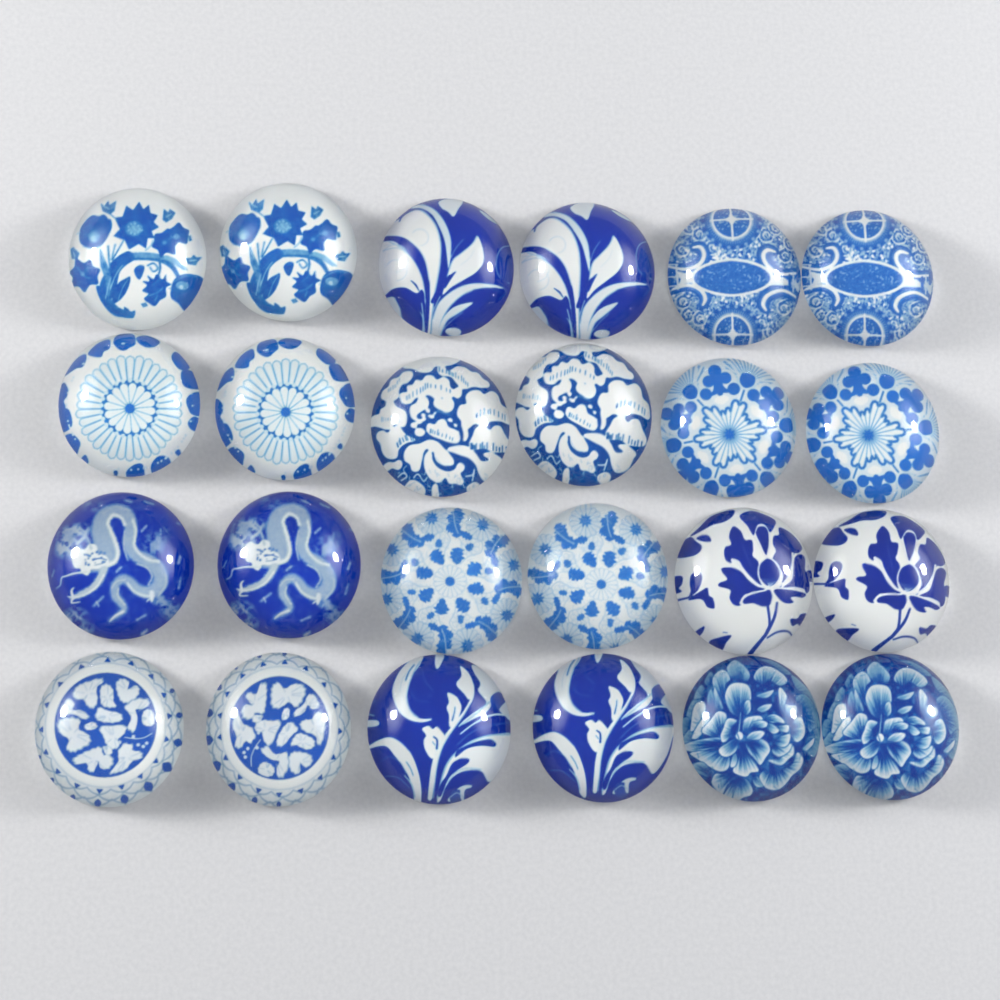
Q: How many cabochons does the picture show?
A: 24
